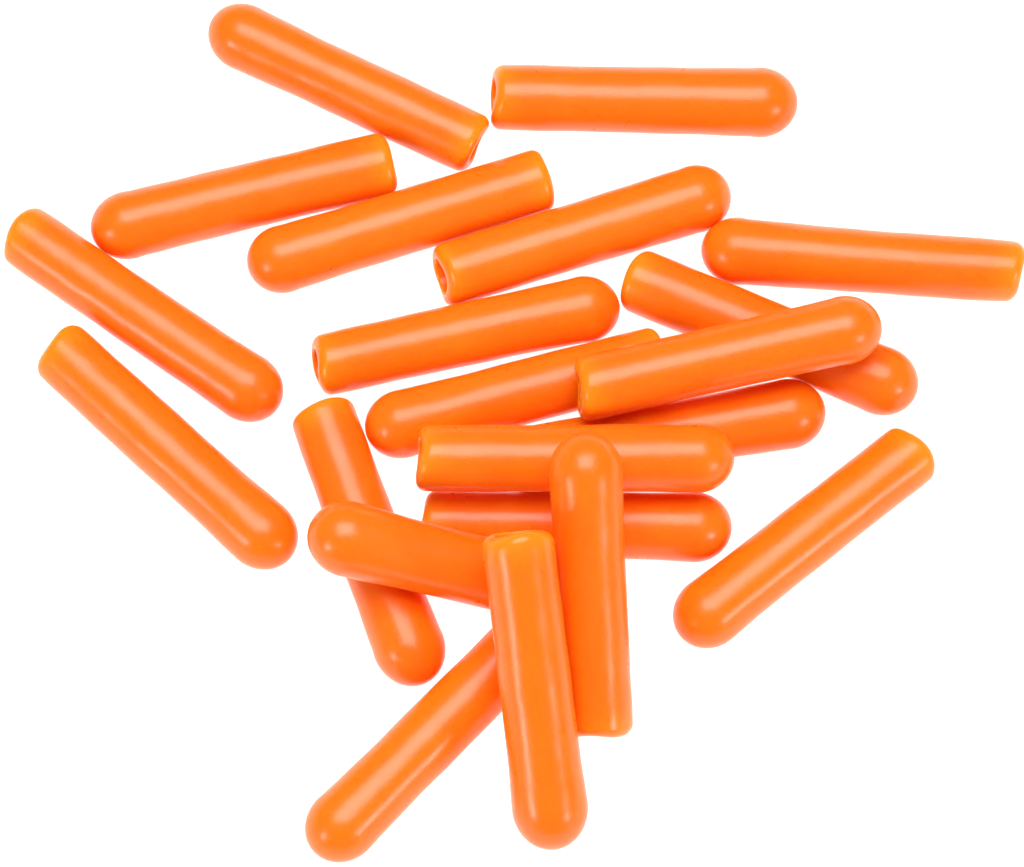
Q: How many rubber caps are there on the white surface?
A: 21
